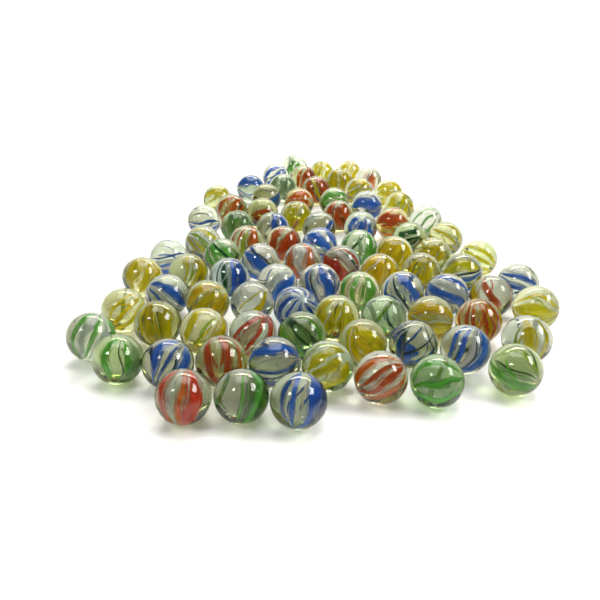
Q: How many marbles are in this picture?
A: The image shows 87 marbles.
